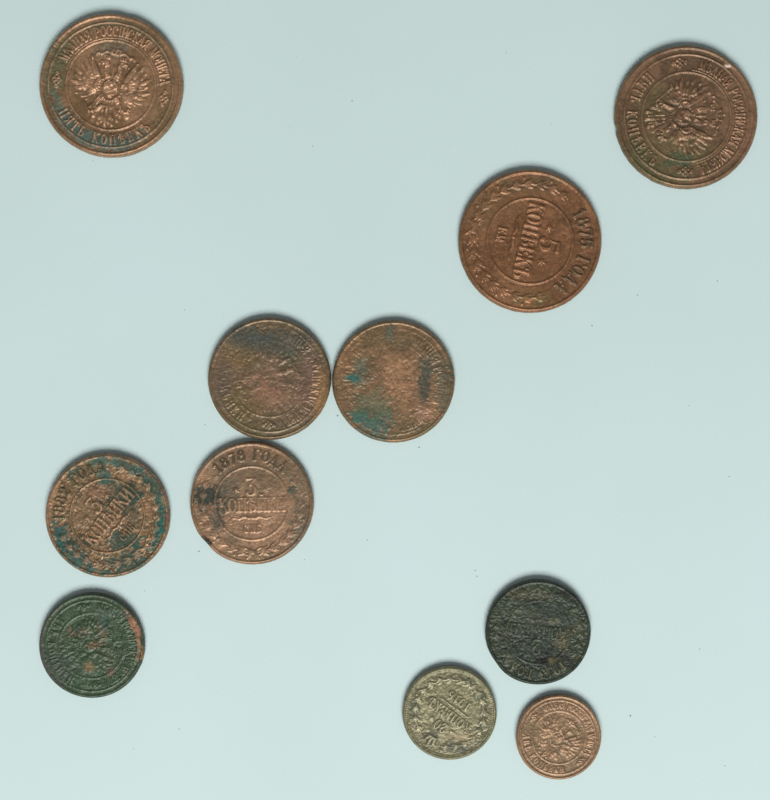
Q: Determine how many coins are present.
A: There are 11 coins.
